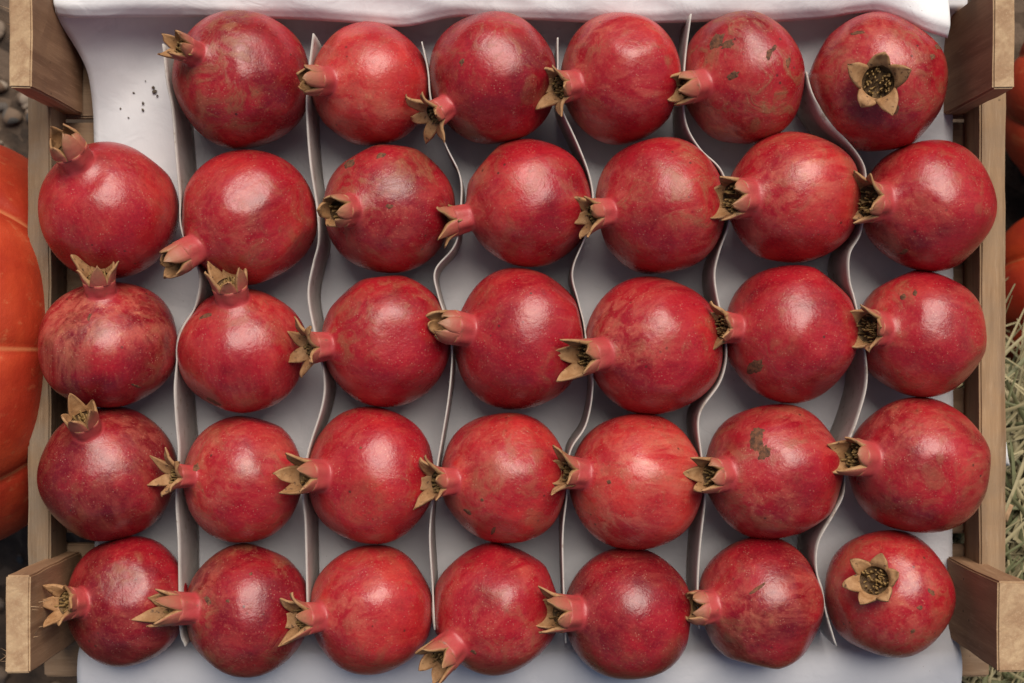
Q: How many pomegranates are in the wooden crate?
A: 34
